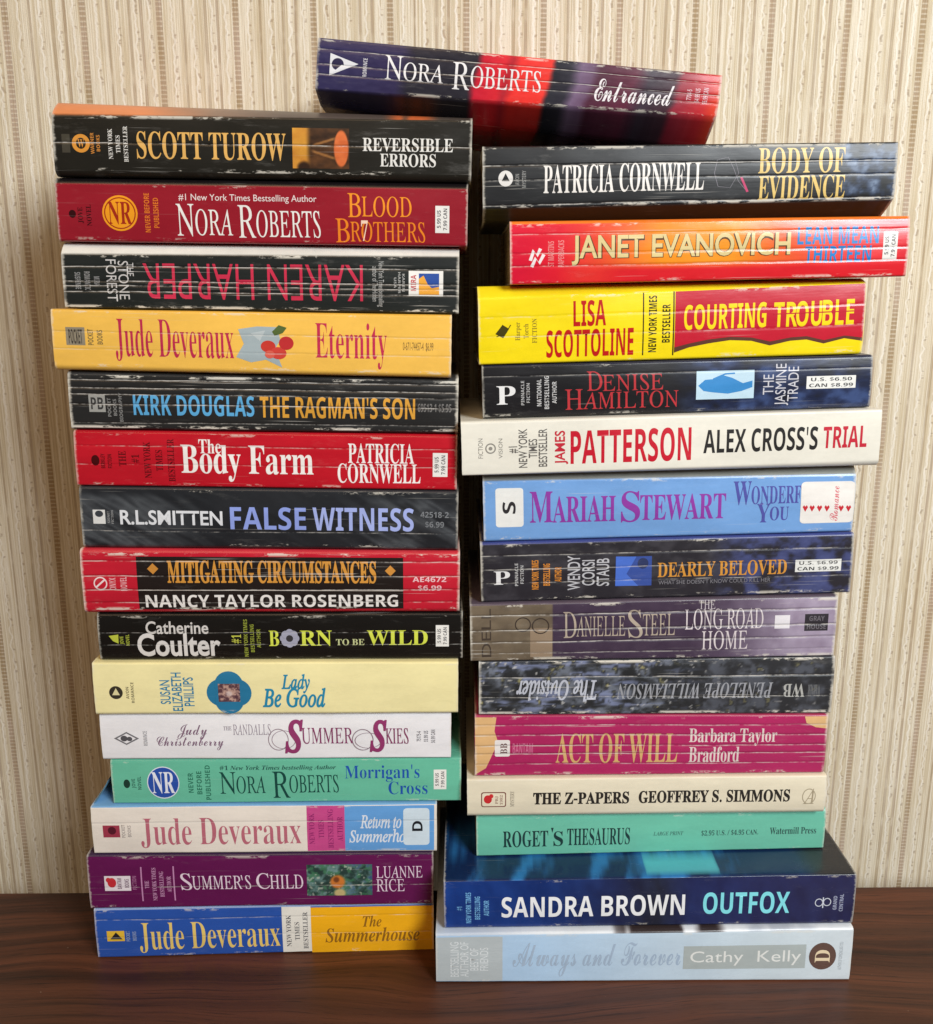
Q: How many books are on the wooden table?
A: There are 30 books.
